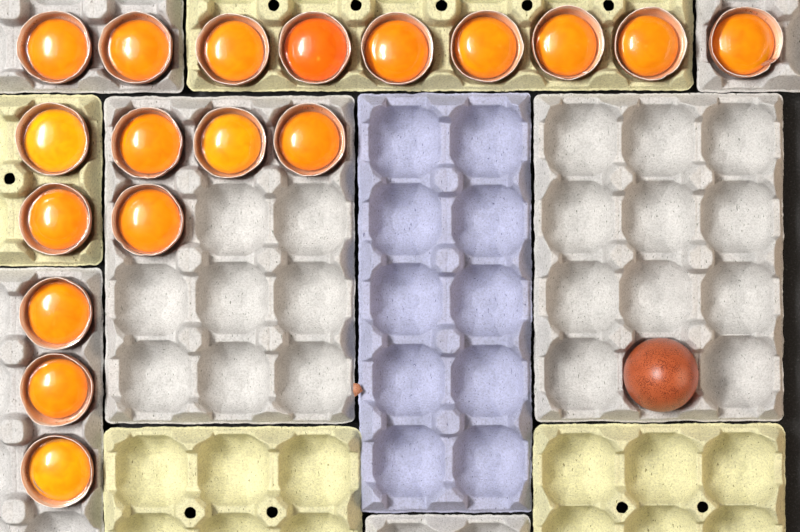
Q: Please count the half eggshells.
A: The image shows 18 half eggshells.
